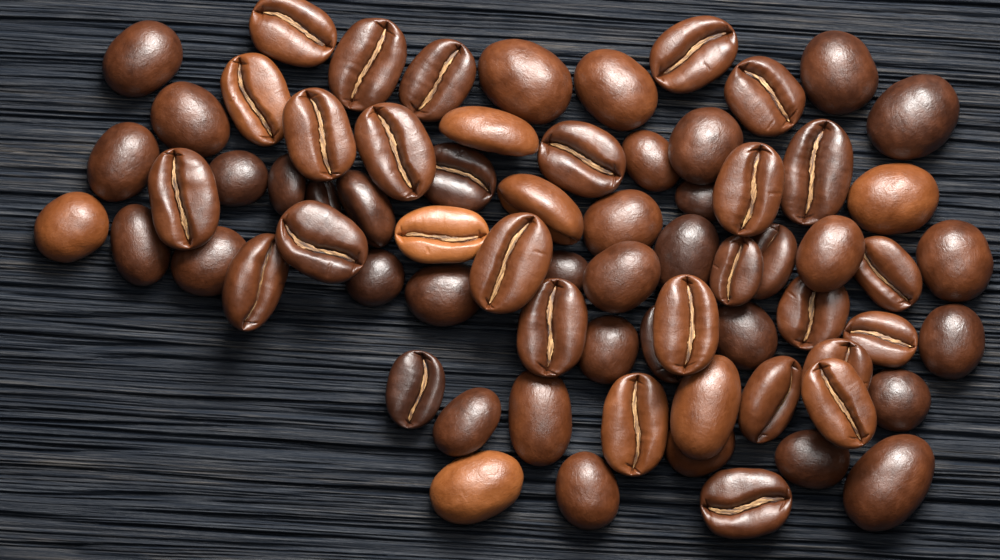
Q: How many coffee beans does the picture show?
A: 71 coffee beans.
